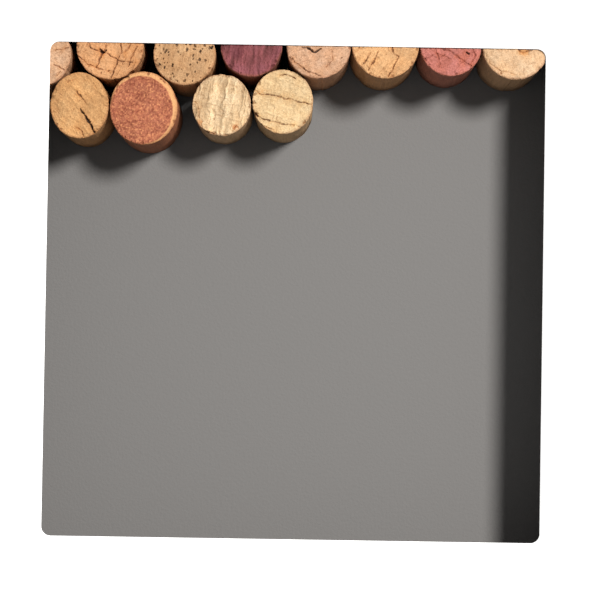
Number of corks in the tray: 12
